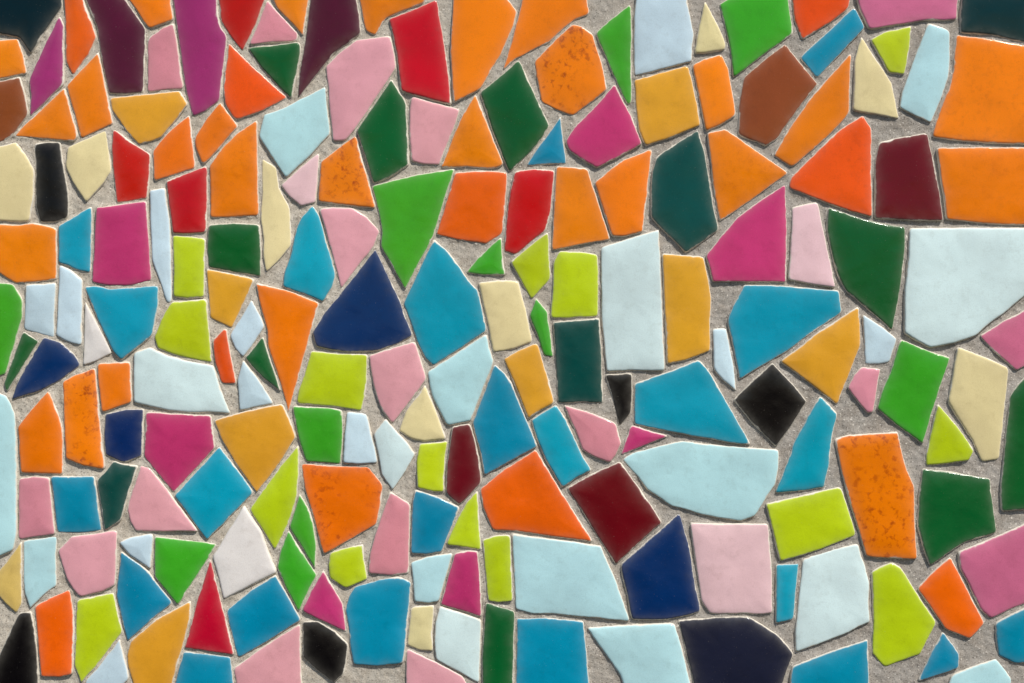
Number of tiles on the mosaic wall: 200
